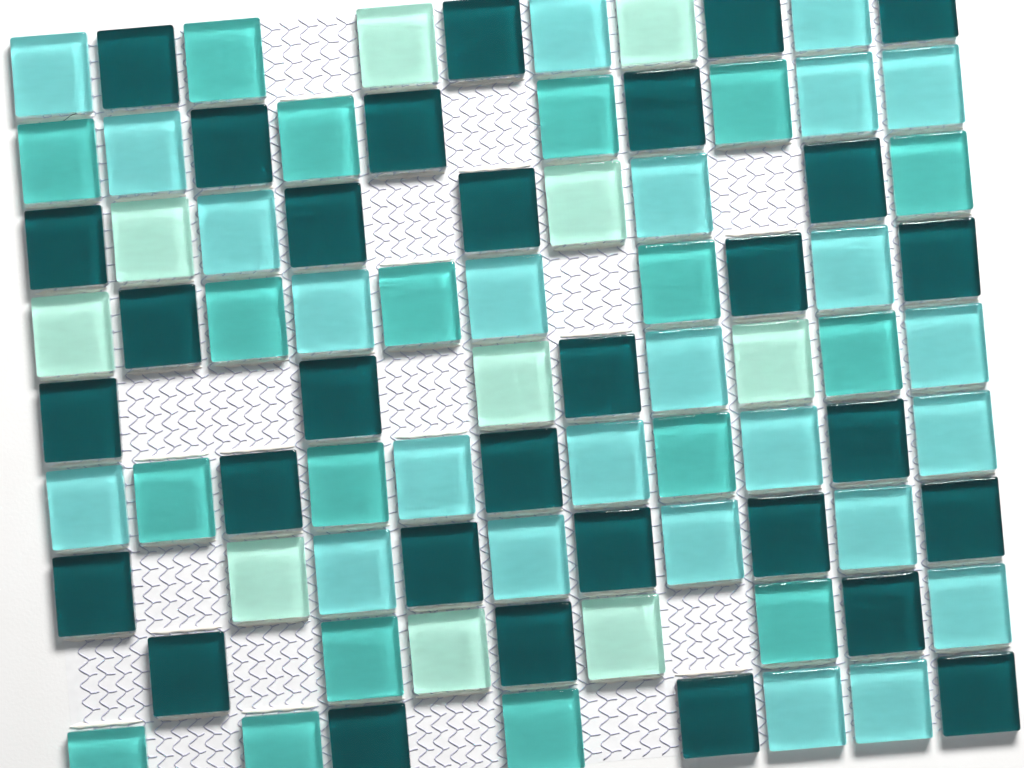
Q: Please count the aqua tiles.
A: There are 25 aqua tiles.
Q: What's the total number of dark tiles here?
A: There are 31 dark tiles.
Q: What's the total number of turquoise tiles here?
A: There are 18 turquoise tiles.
